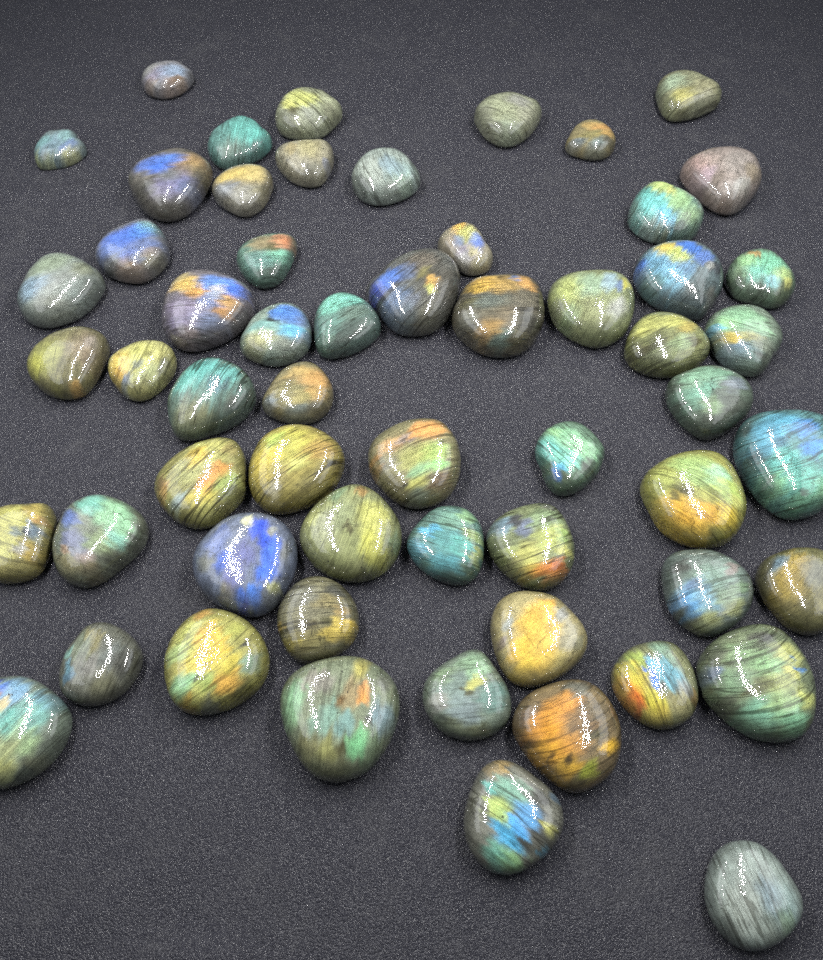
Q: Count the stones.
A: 58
